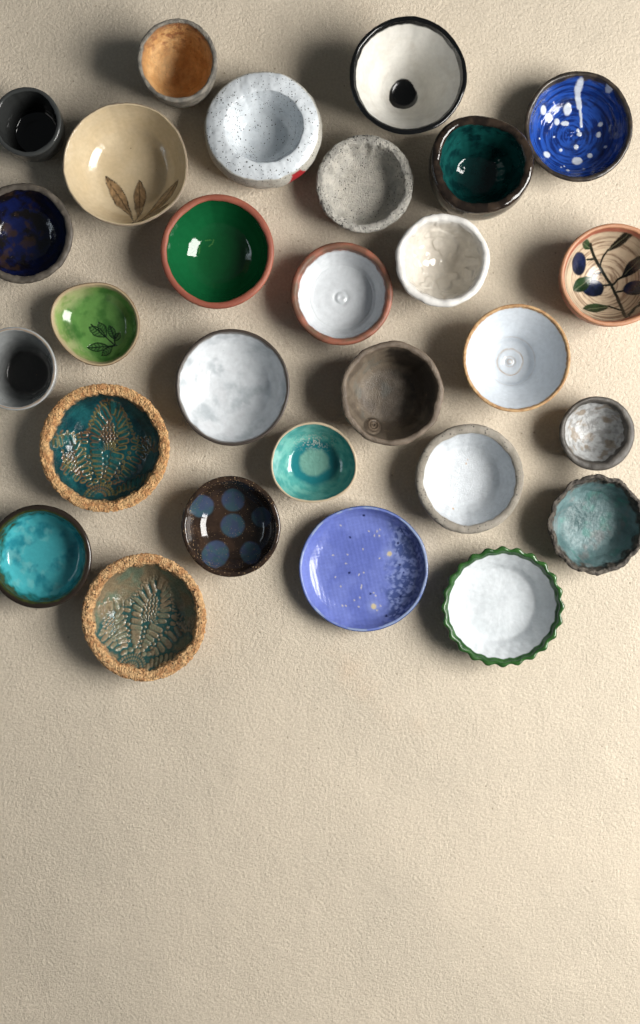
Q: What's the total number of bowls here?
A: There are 28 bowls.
